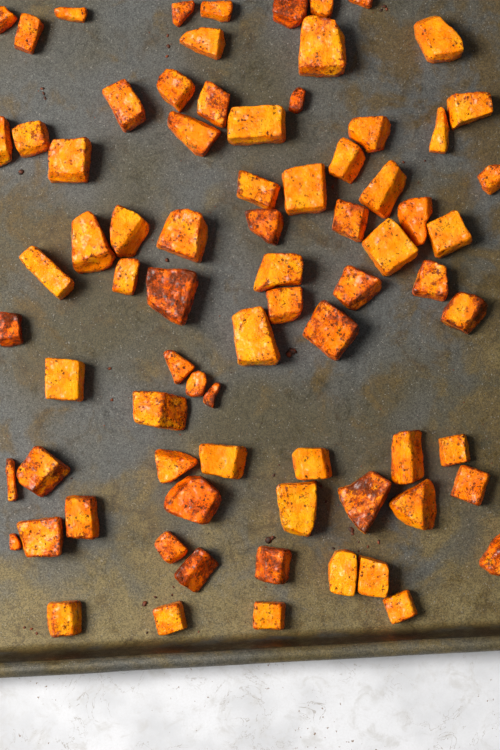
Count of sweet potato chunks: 77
